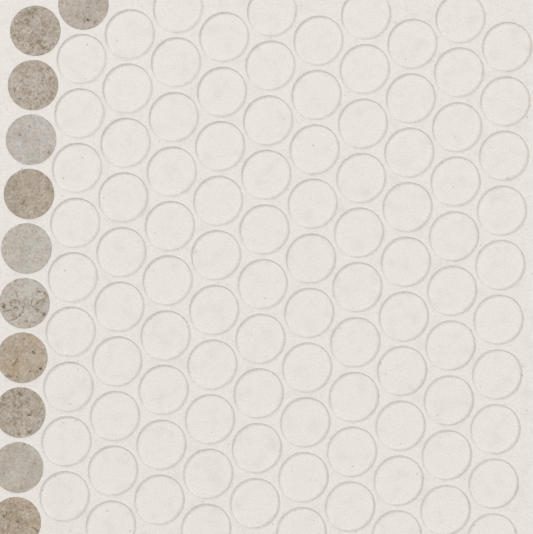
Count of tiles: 11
